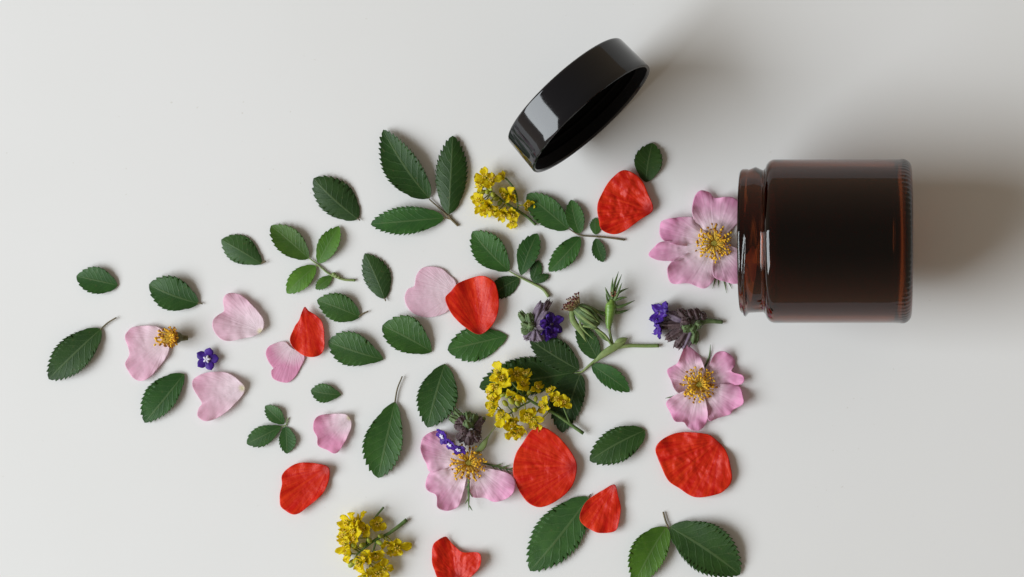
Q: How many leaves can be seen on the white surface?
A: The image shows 44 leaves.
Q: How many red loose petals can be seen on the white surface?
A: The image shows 8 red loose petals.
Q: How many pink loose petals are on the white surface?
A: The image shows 6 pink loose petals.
